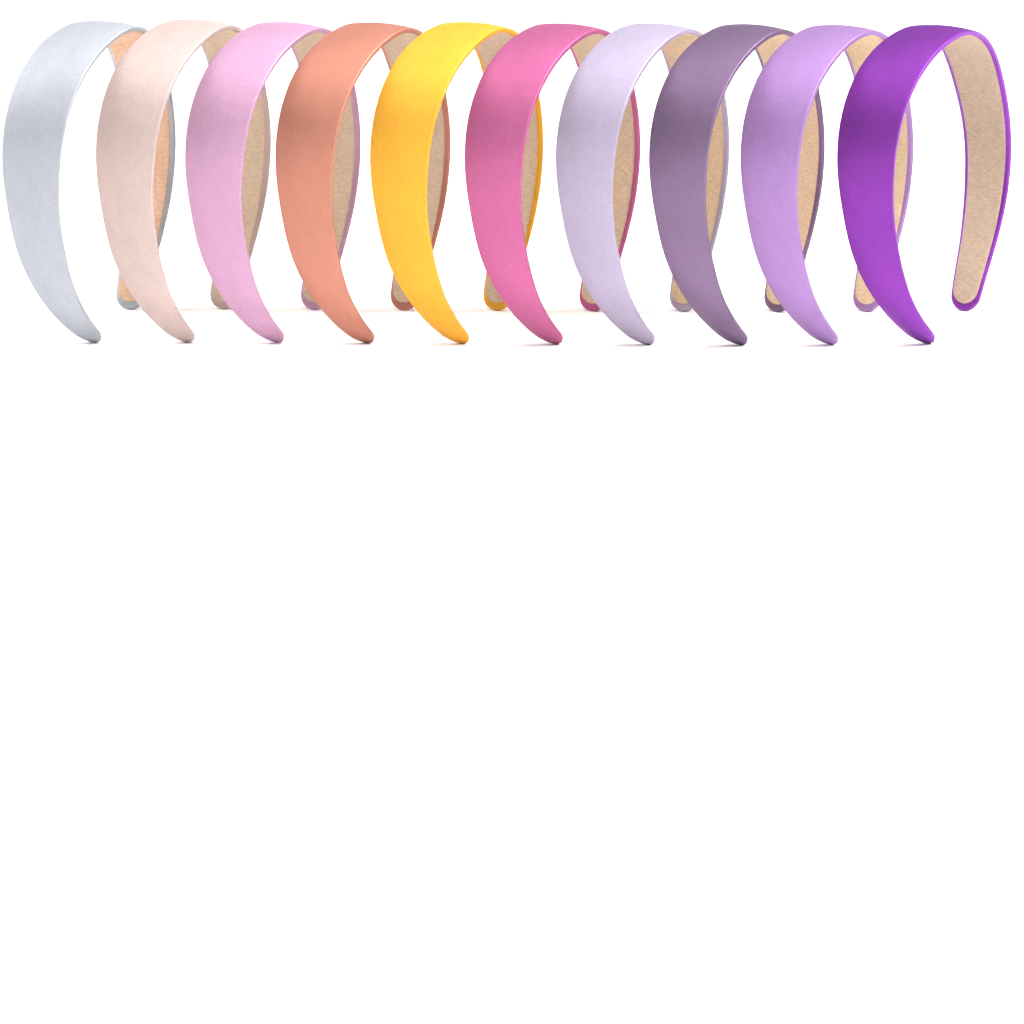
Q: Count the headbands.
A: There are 10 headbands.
